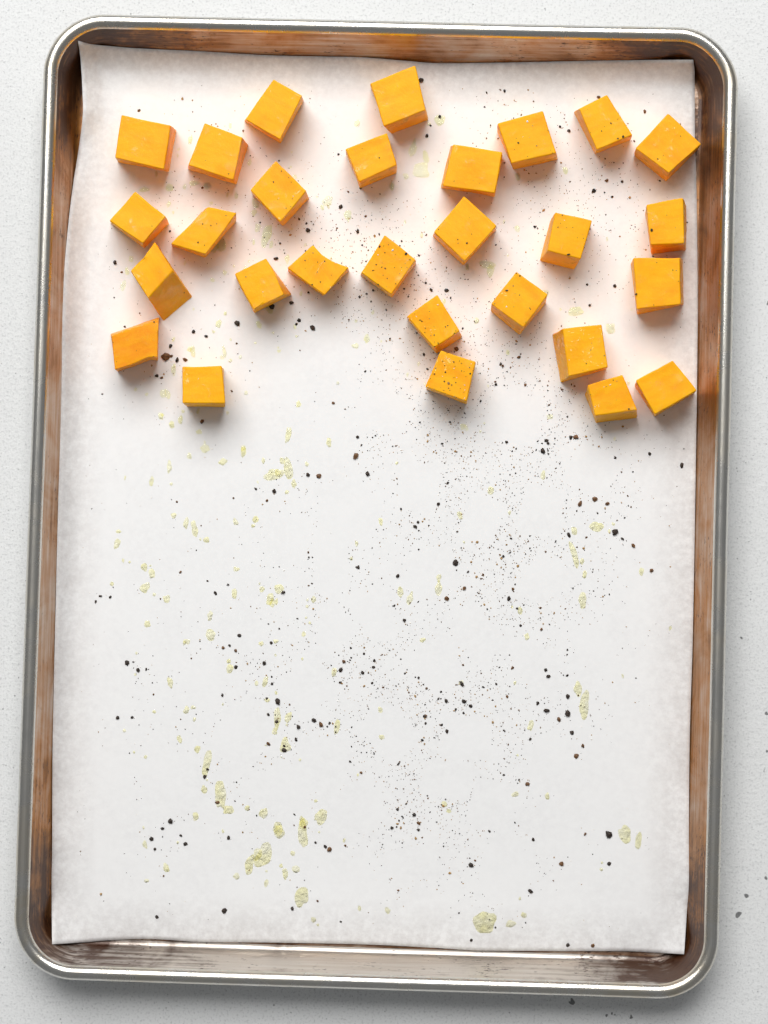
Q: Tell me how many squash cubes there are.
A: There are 28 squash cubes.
